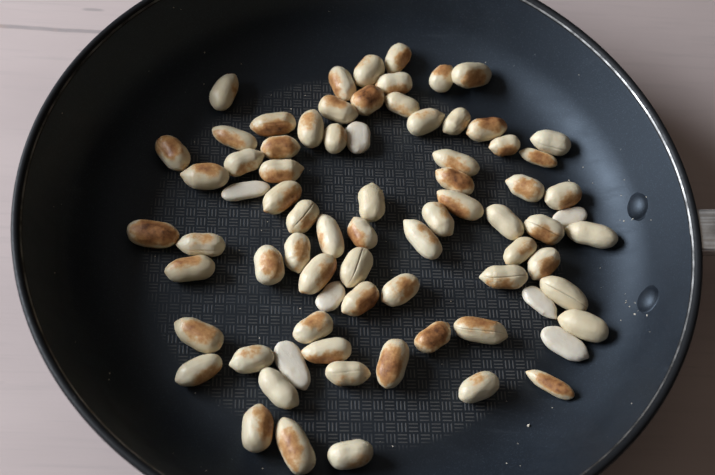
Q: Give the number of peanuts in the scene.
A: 76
